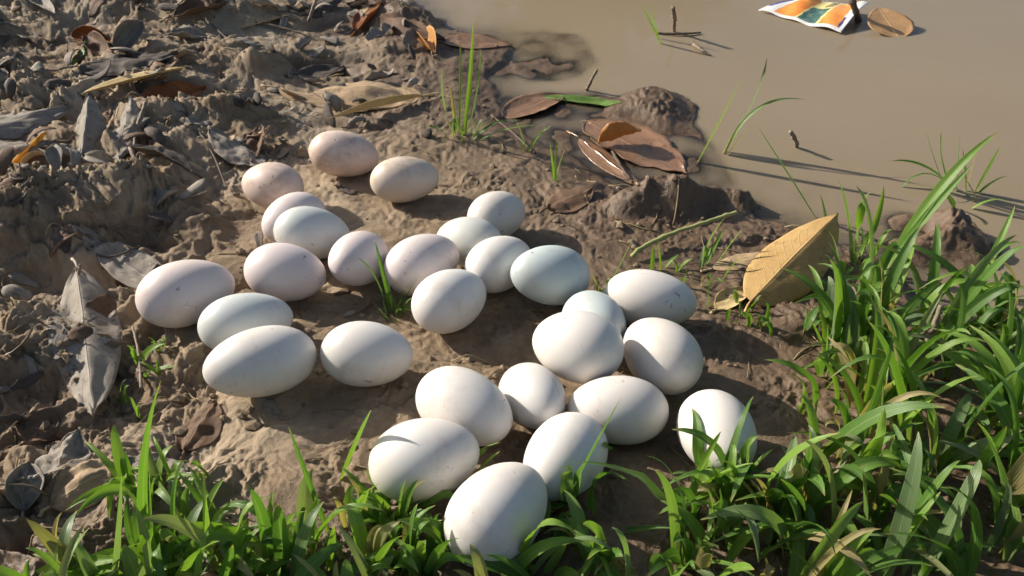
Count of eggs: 28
